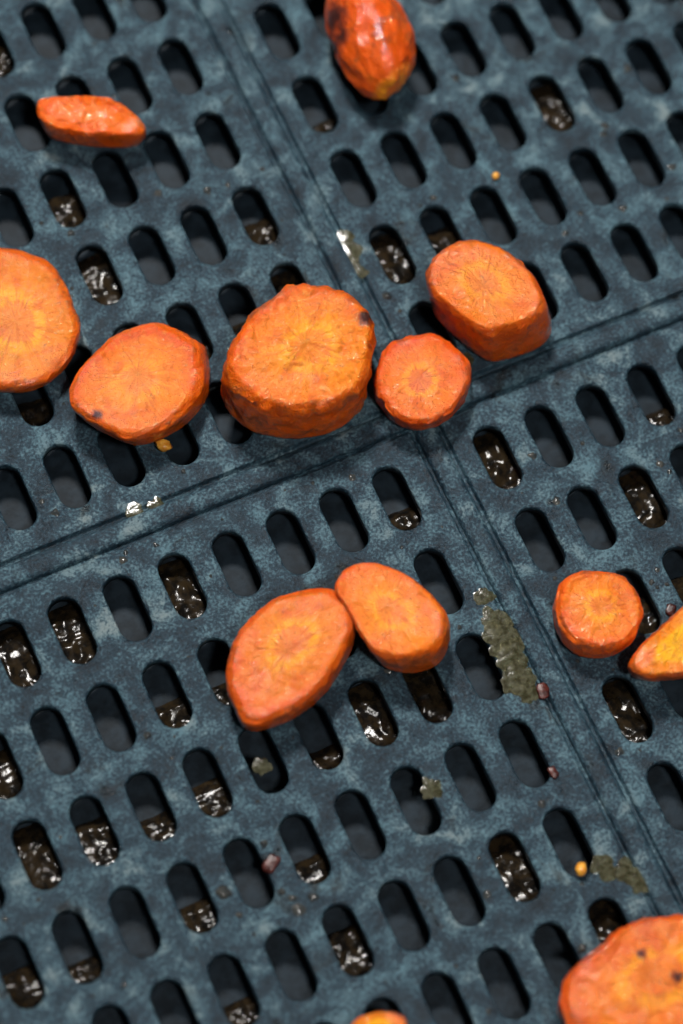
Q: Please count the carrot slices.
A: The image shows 13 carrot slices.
